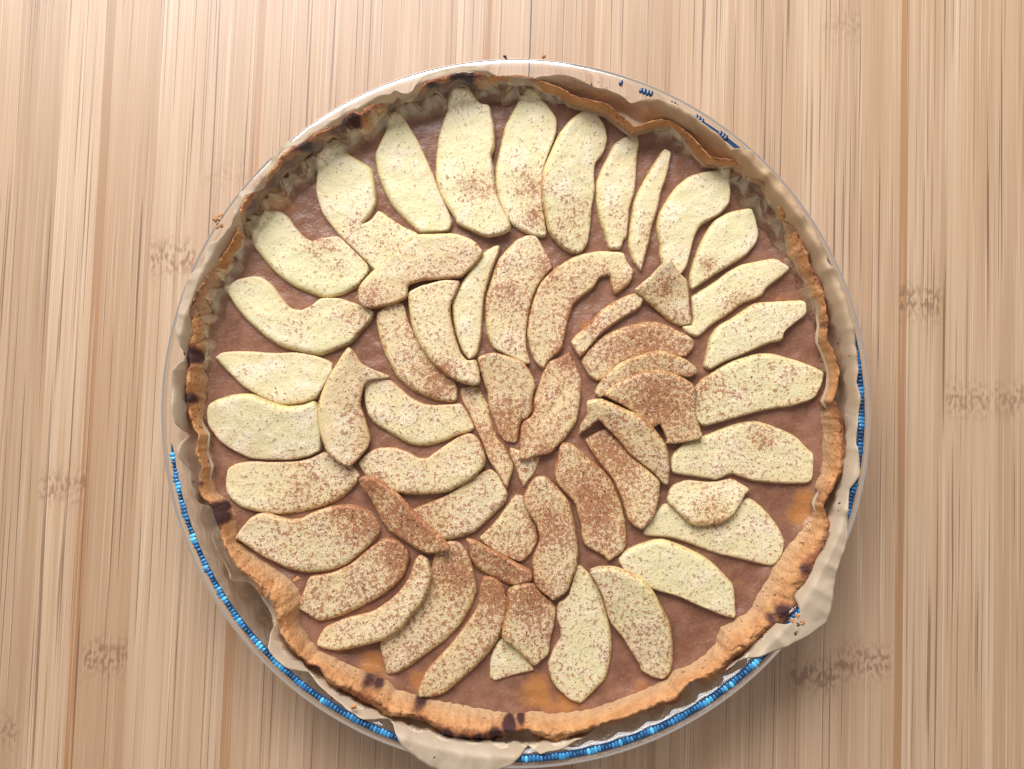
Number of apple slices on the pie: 56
